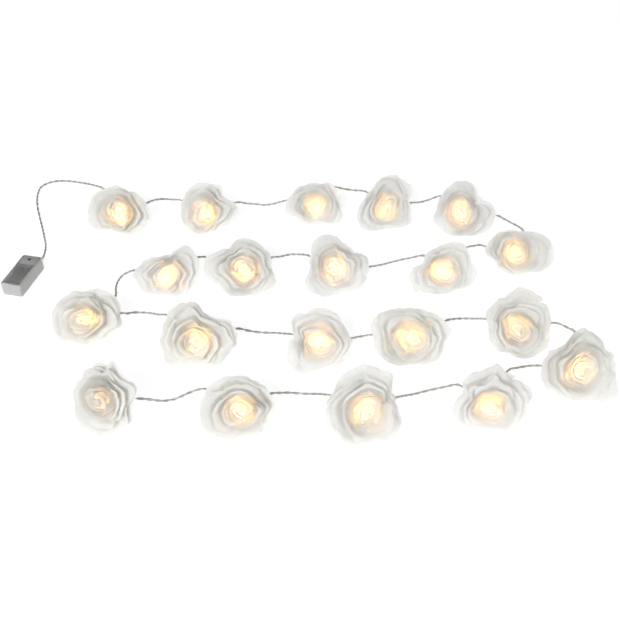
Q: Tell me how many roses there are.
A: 20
